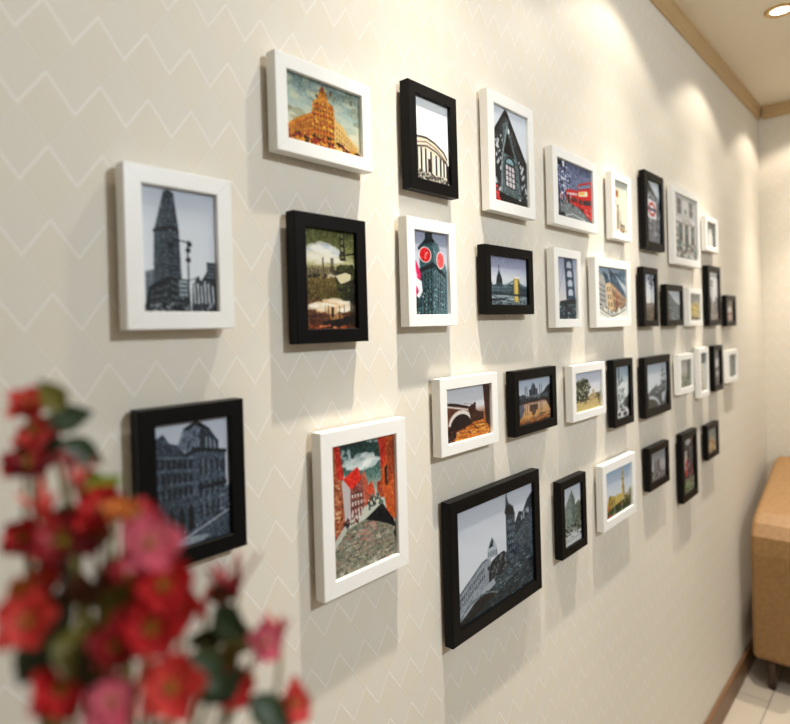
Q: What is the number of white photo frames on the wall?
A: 18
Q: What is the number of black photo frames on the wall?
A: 18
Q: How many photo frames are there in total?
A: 36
